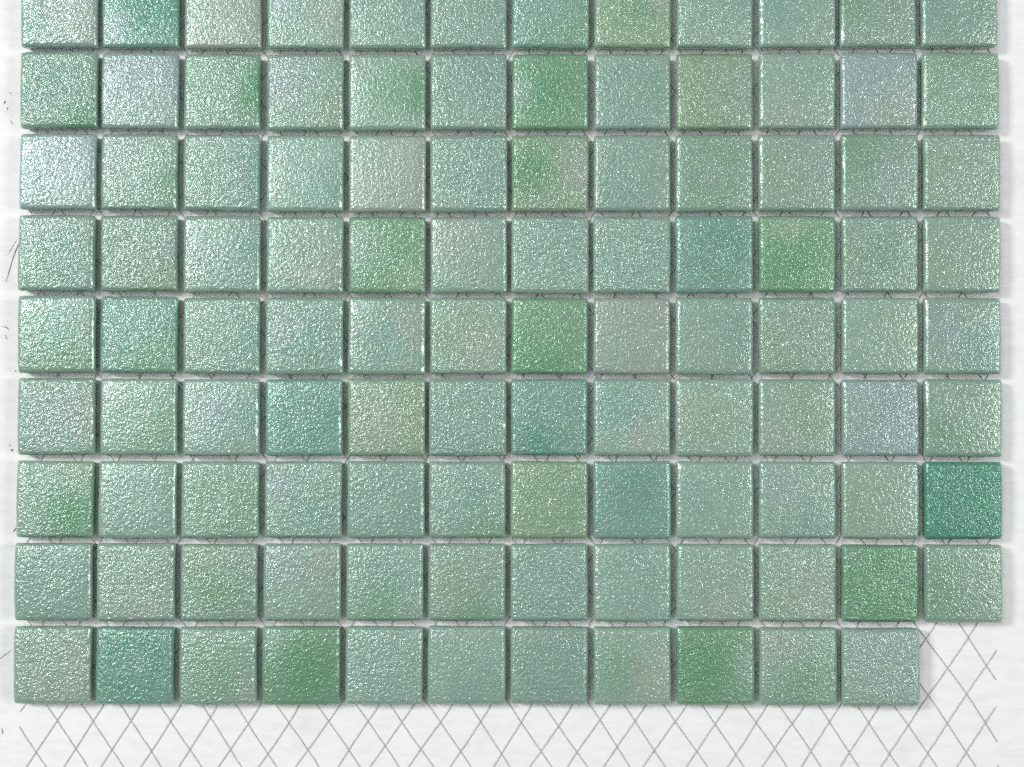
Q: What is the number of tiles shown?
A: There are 107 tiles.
